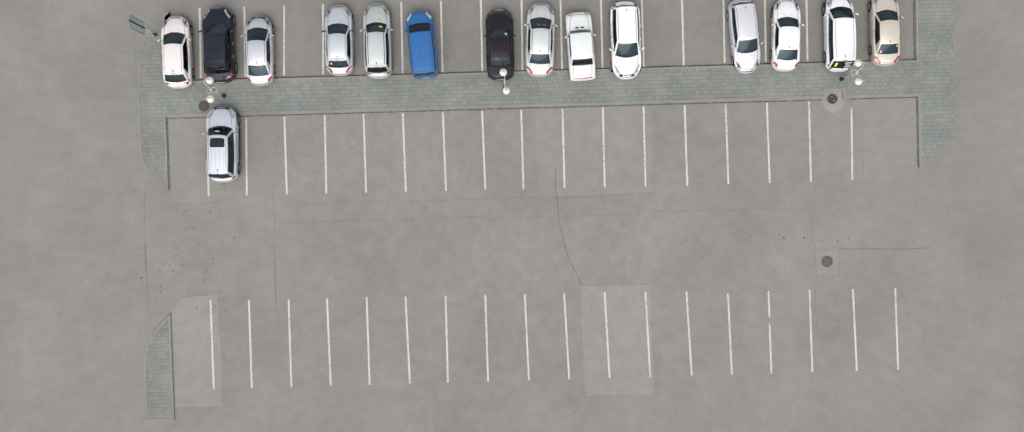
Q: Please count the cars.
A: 15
